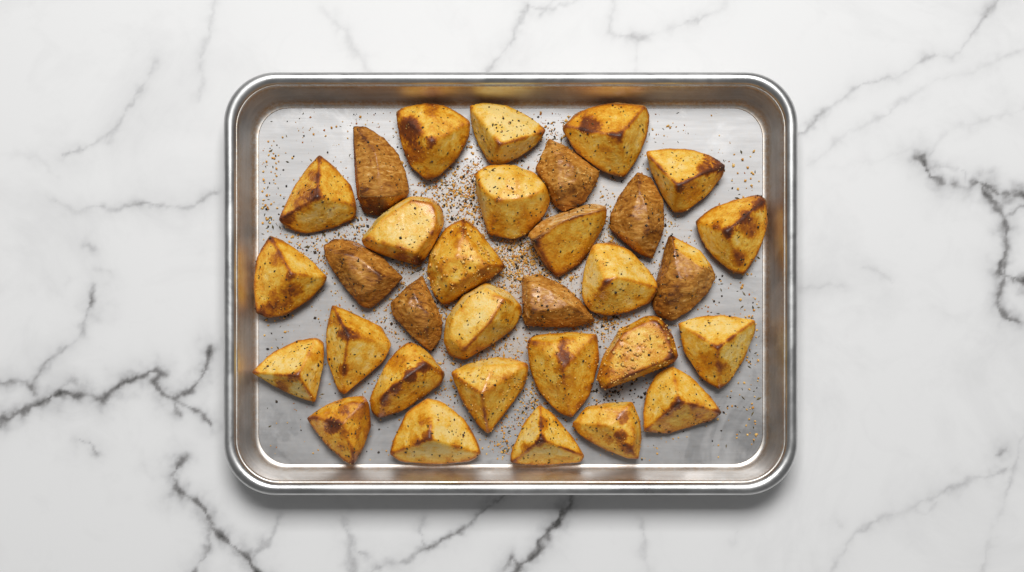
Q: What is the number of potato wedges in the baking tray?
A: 32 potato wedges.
